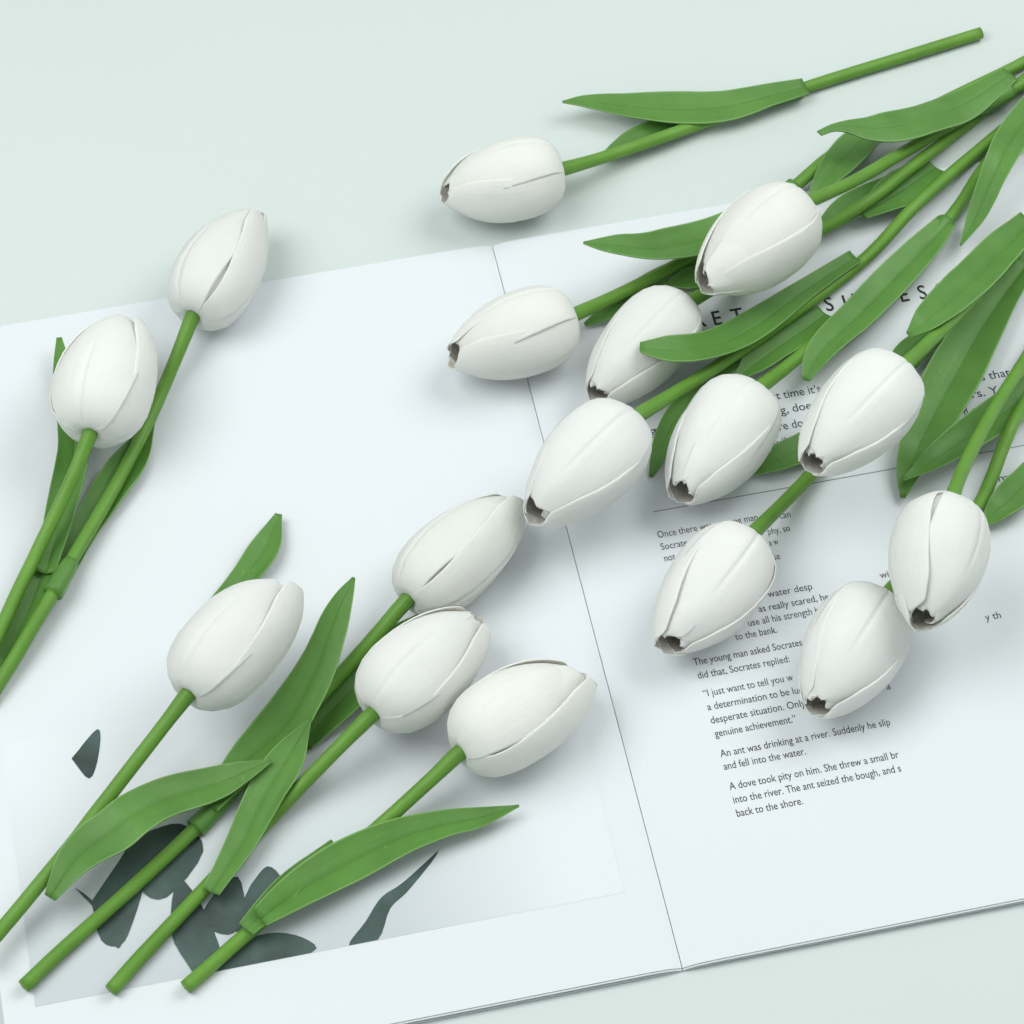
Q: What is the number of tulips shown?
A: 16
